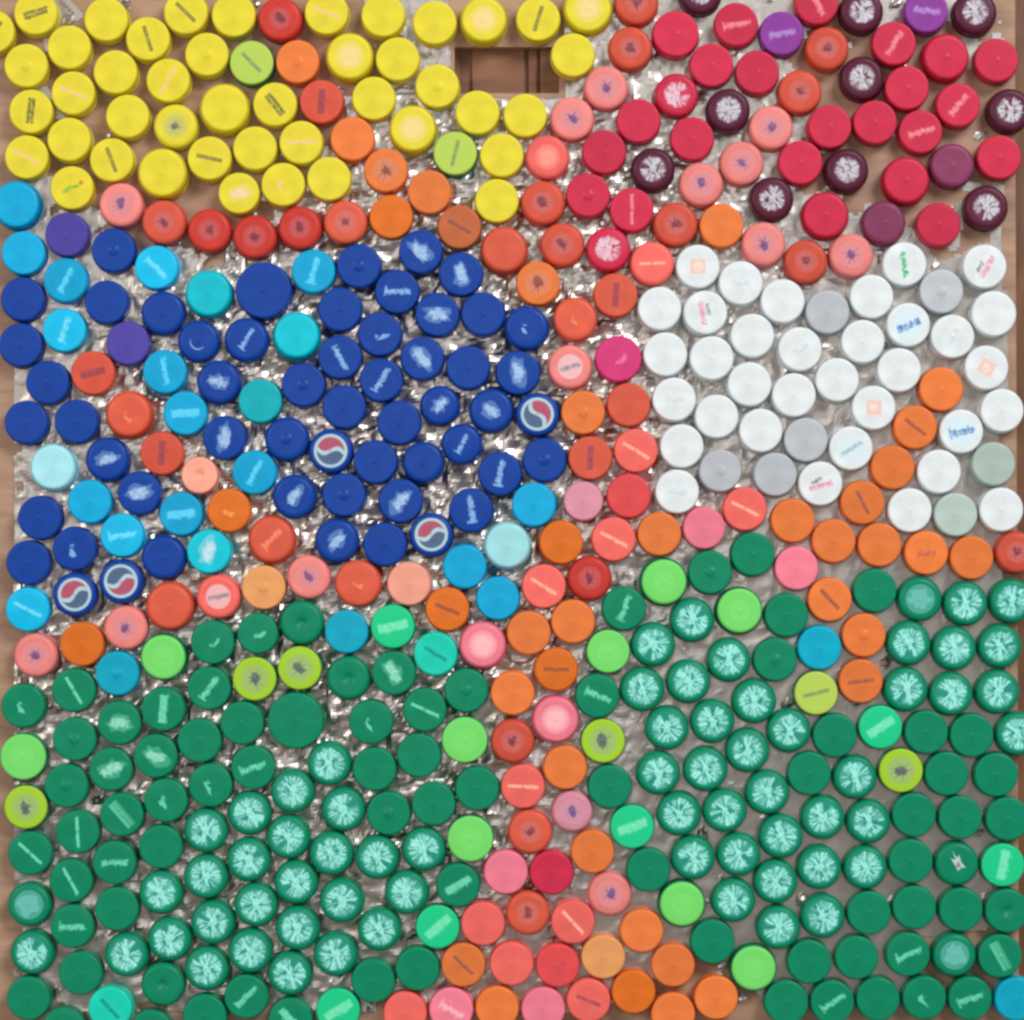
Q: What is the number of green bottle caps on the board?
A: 169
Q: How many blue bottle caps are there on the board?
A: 55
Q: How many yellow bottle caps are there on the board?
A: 44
